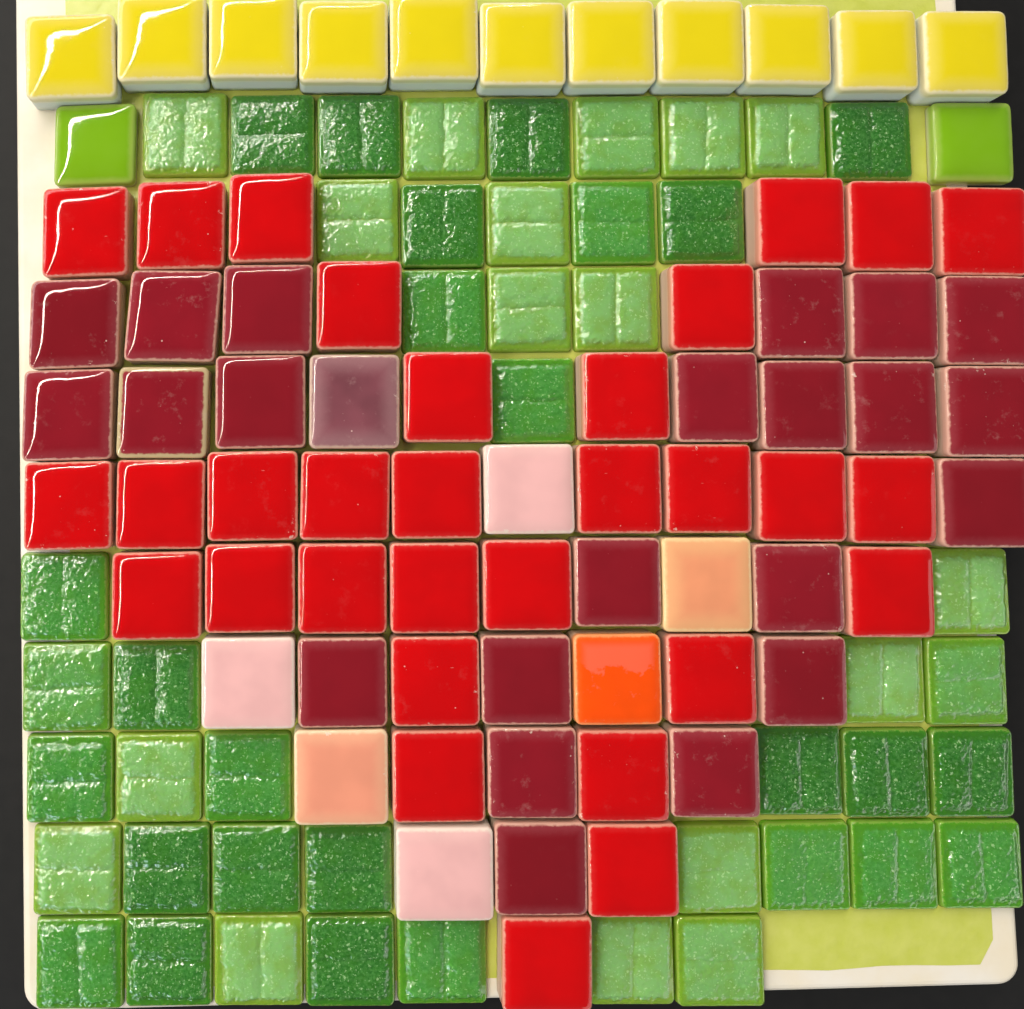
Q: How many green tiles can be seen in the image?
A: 47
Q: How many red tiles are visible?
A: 31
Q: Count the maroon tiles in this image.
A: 22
